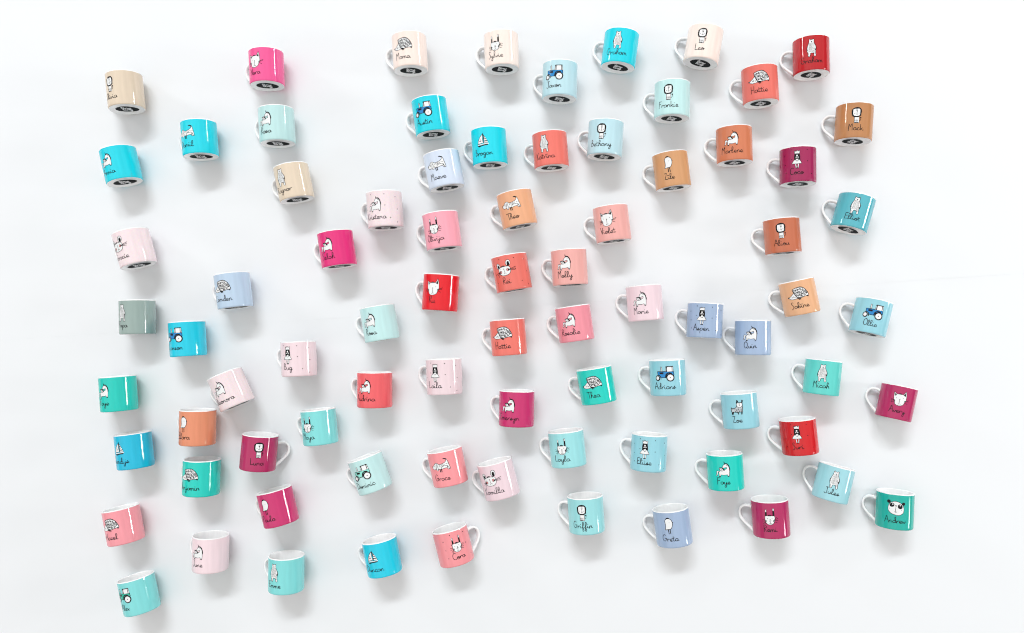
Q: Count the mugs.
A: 80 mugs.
